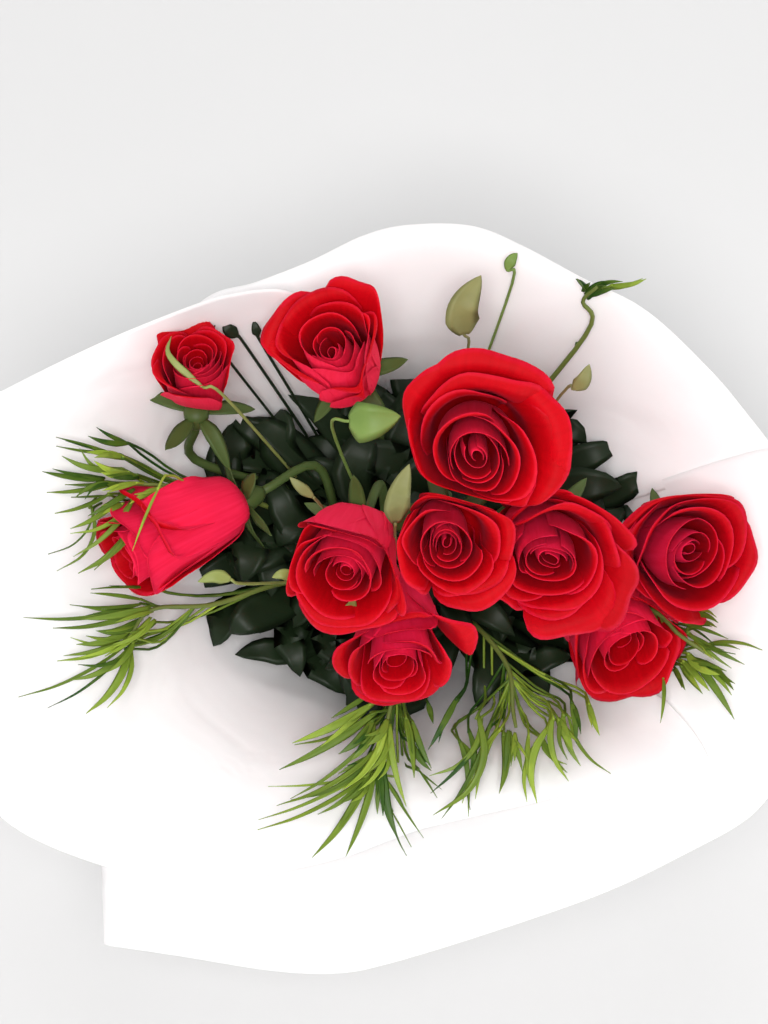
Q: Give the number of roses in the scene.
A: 10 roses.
